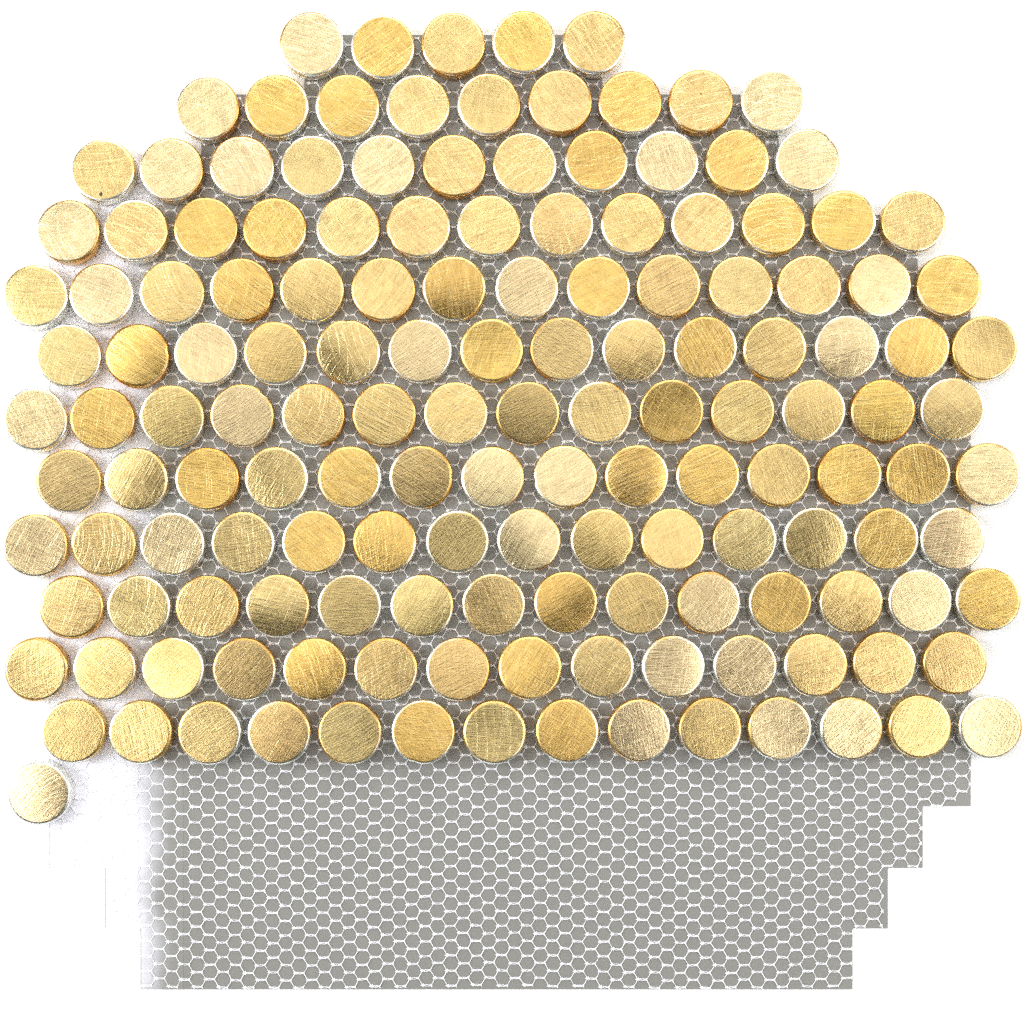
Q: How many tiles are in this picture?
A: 151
